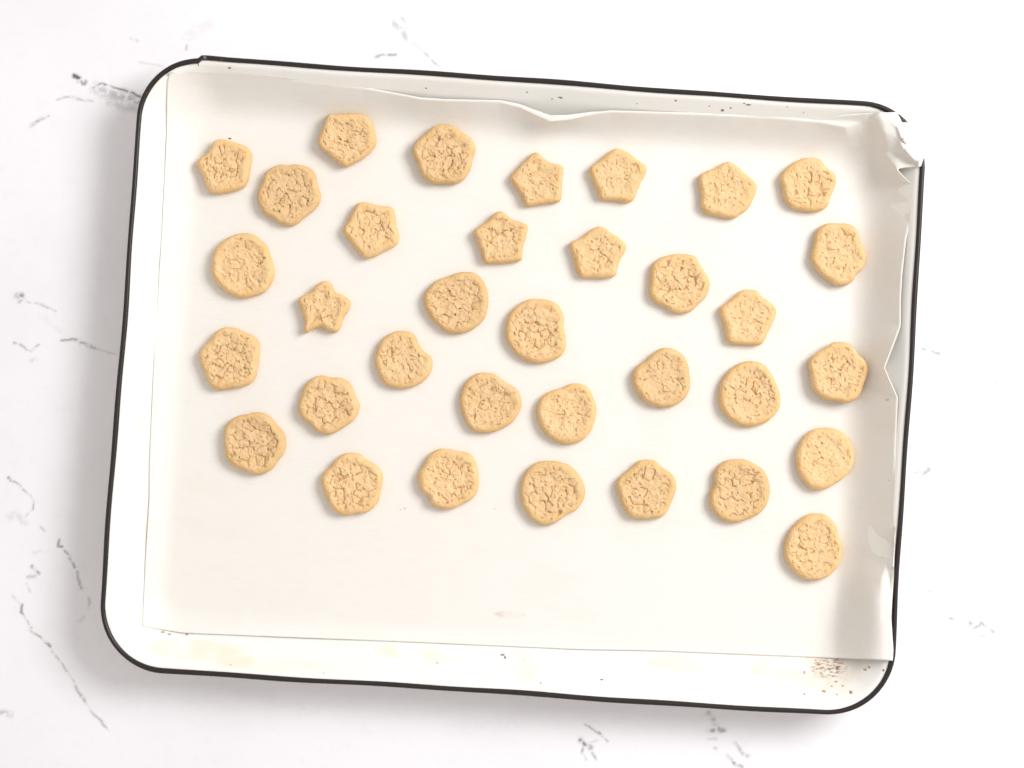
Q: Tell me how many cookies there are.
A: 34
